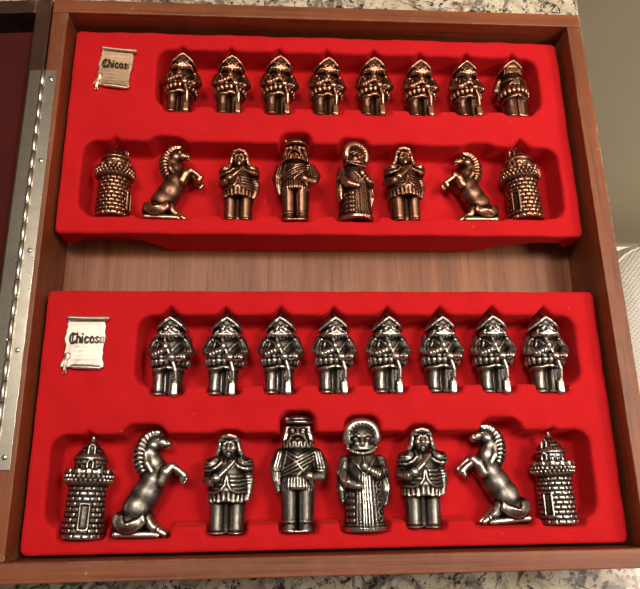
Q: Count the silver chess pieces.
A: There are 16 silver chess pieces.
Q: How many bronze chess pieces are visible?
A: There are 16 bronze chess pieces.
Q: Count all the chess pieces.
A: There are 32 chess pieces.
